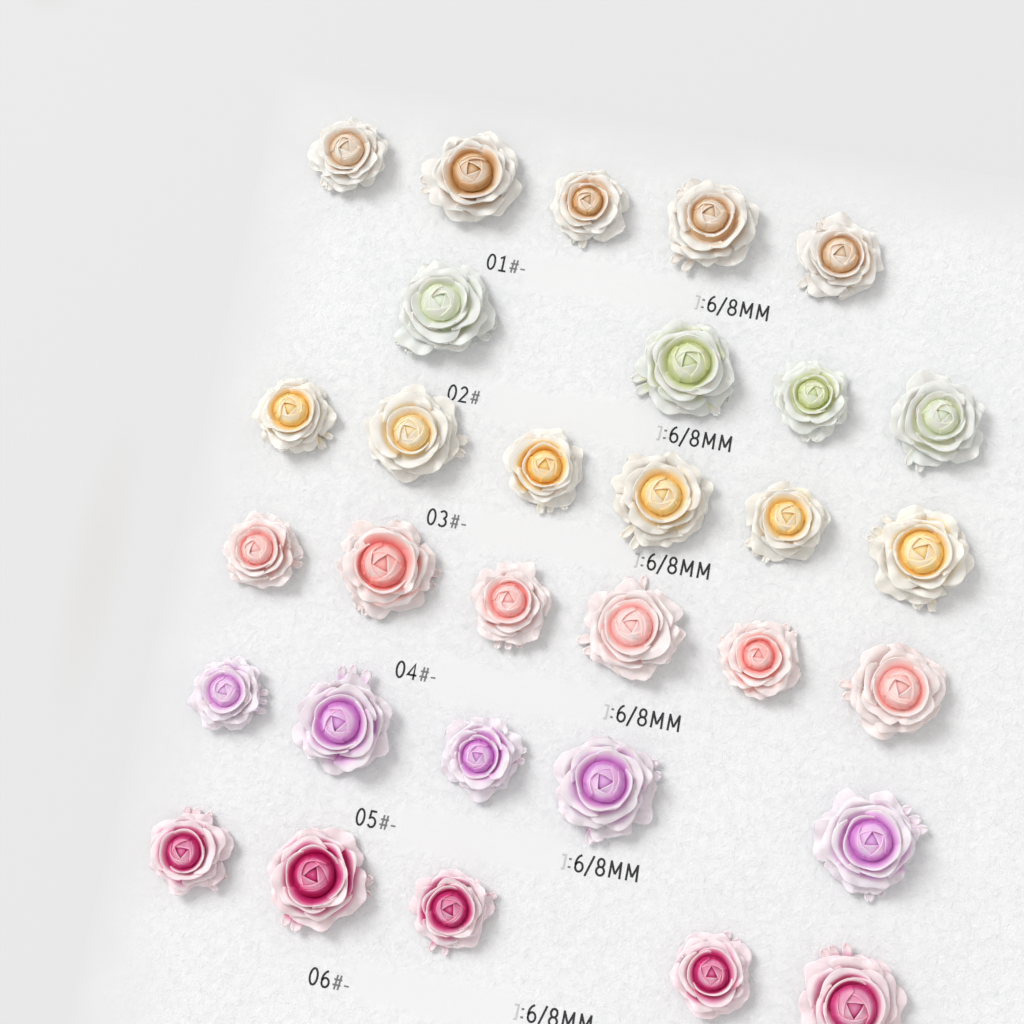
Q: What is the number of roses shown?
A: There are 31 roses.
